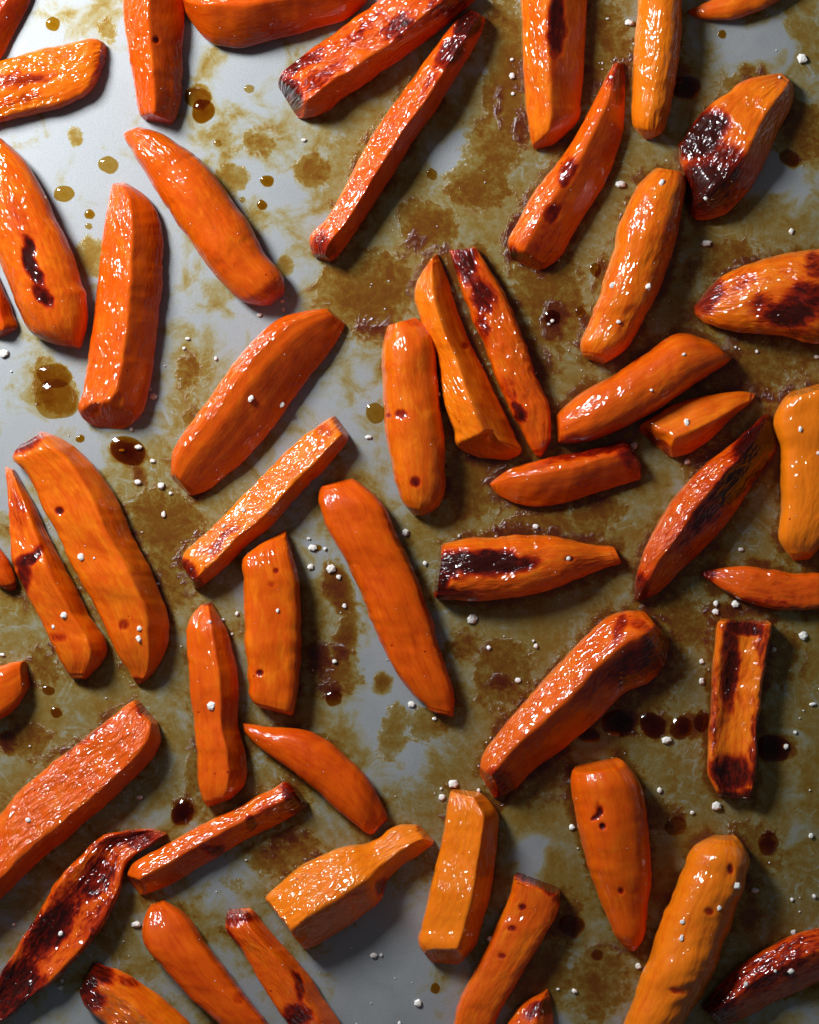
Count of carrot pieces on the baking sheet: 52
